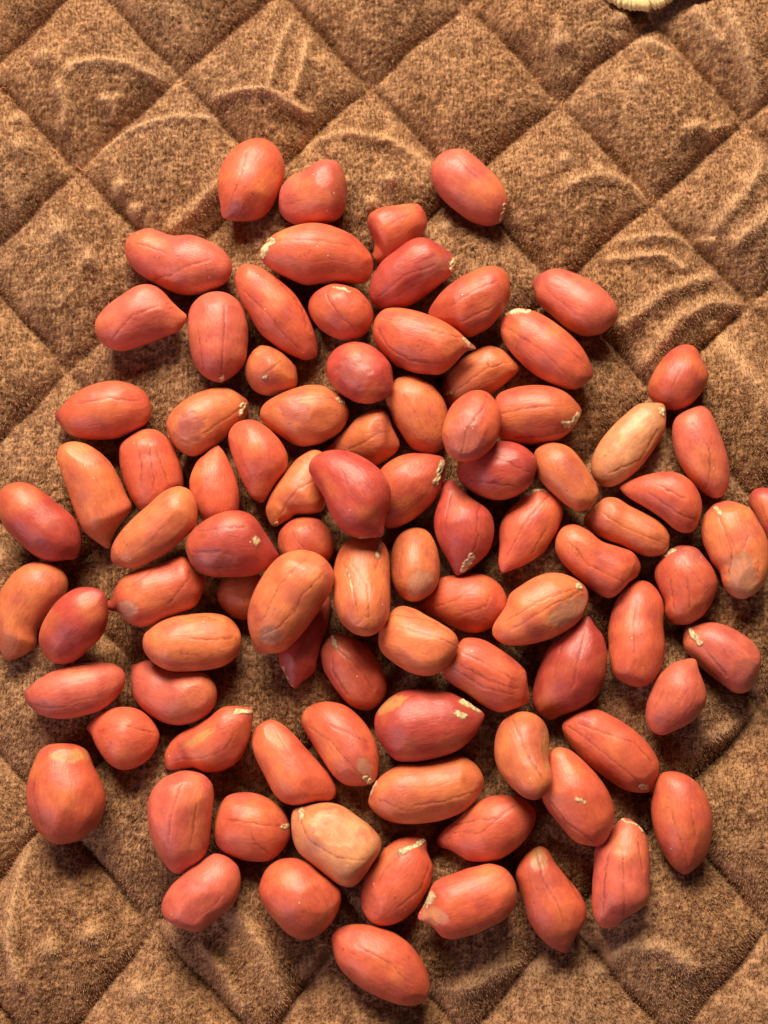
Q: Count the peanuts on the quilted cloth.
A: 91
